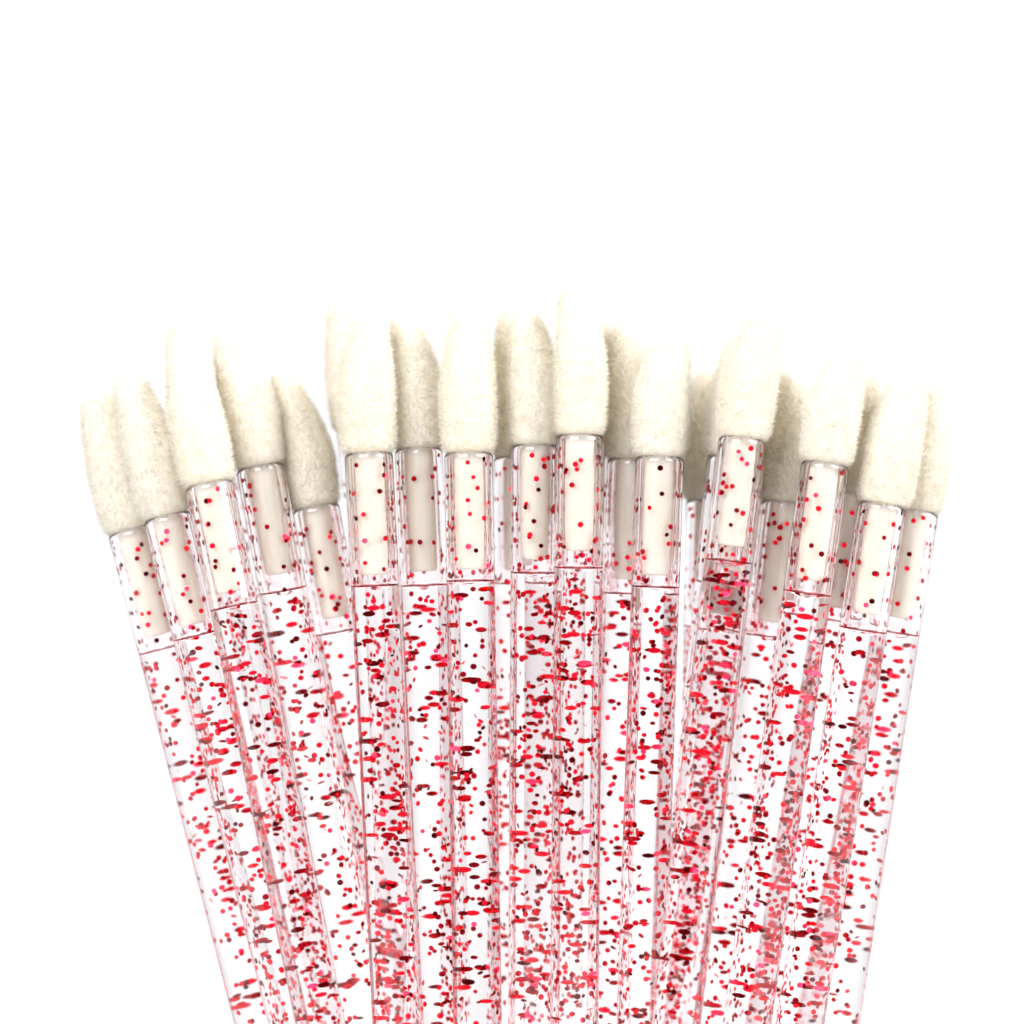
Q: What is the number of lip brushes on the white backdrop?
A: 25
